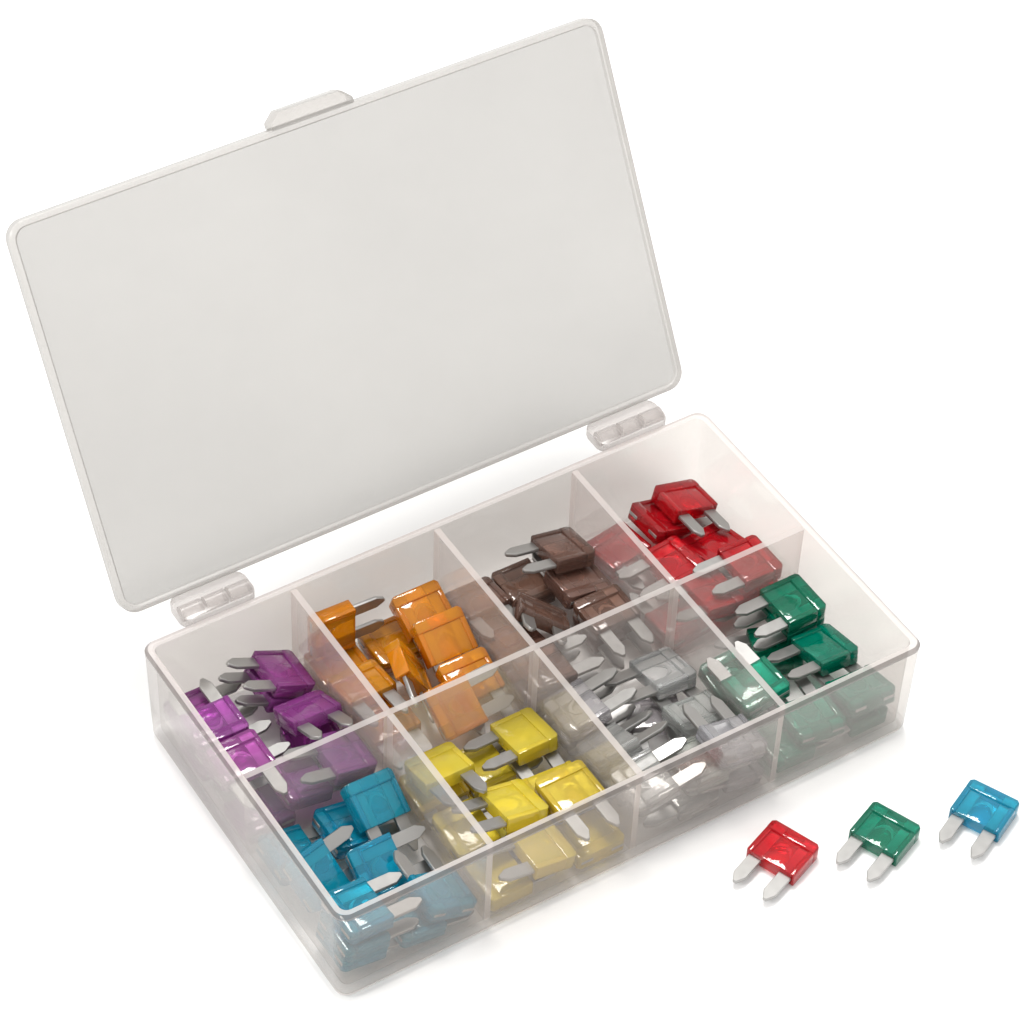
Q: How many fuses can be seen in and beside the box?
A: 87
